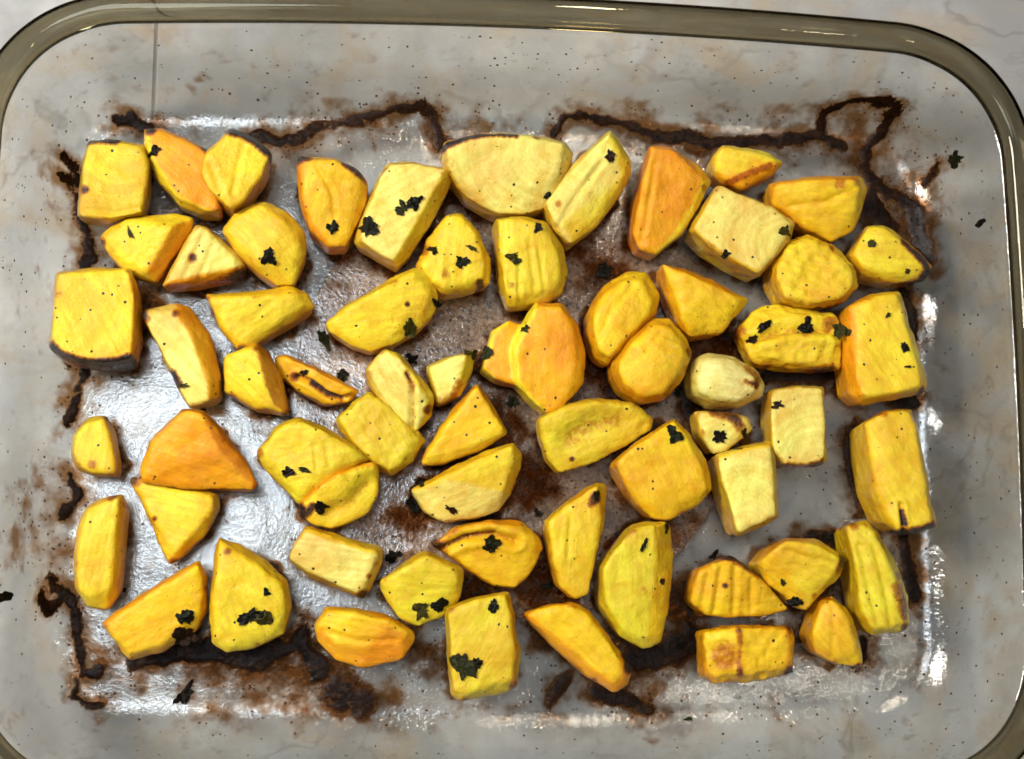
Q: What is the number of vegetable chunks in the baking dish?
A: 63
